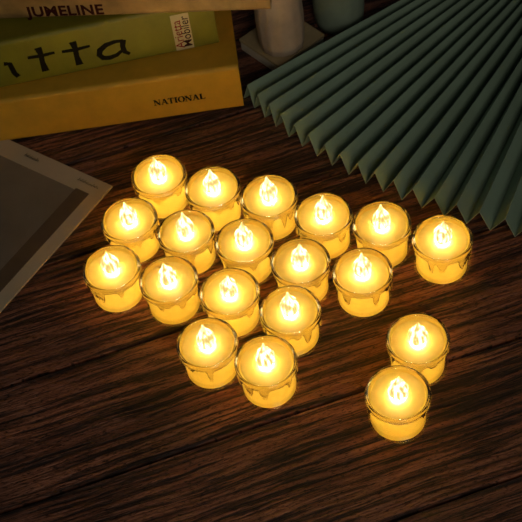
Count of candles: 19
